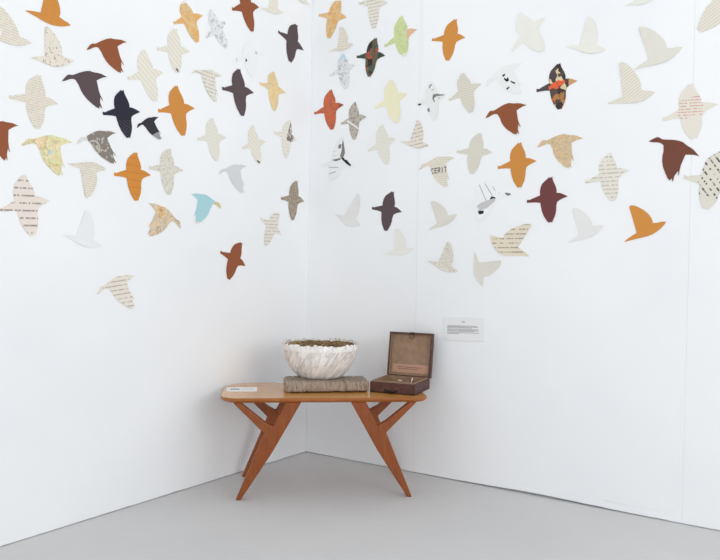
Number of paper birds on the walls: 82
